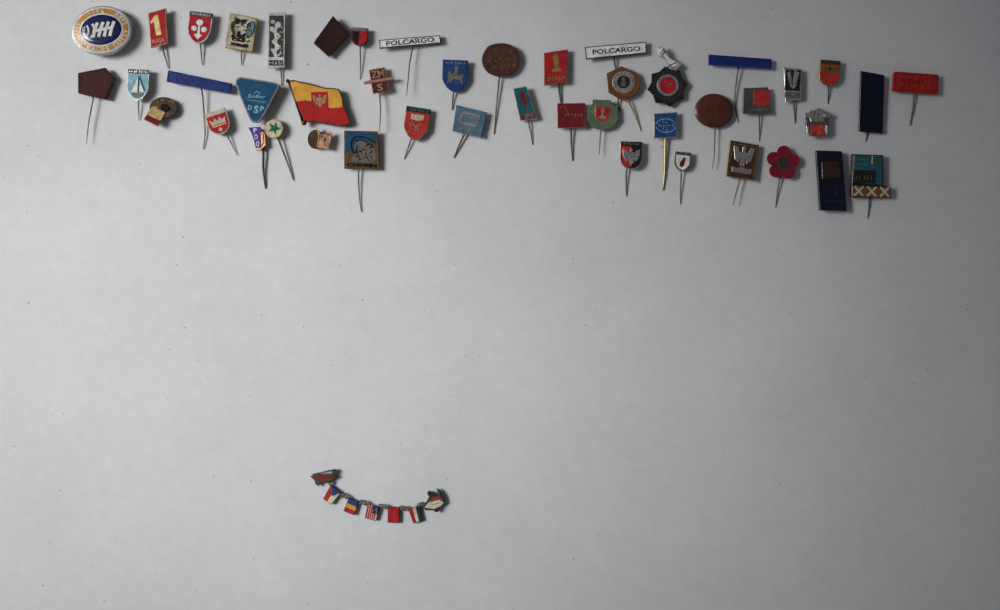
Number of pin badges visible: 46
